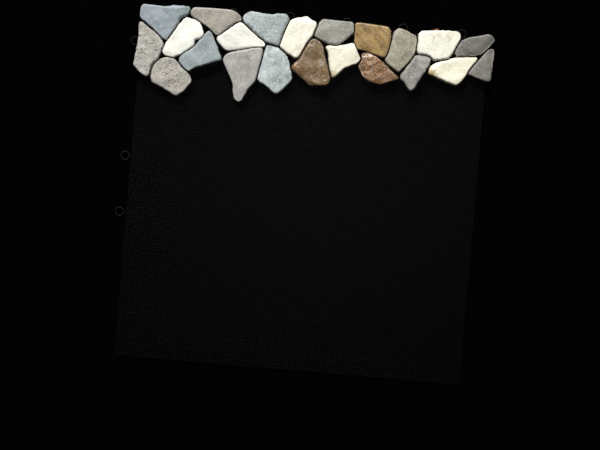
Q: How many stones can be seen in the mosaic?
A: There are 22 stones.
